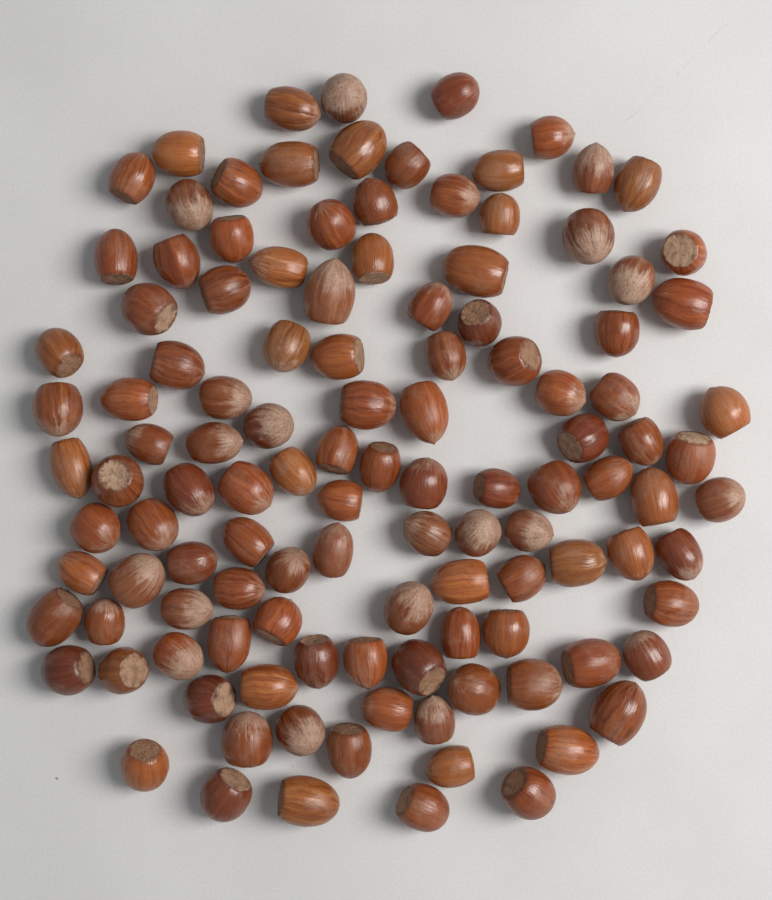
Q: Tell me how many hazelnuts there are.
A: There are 119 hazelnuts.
